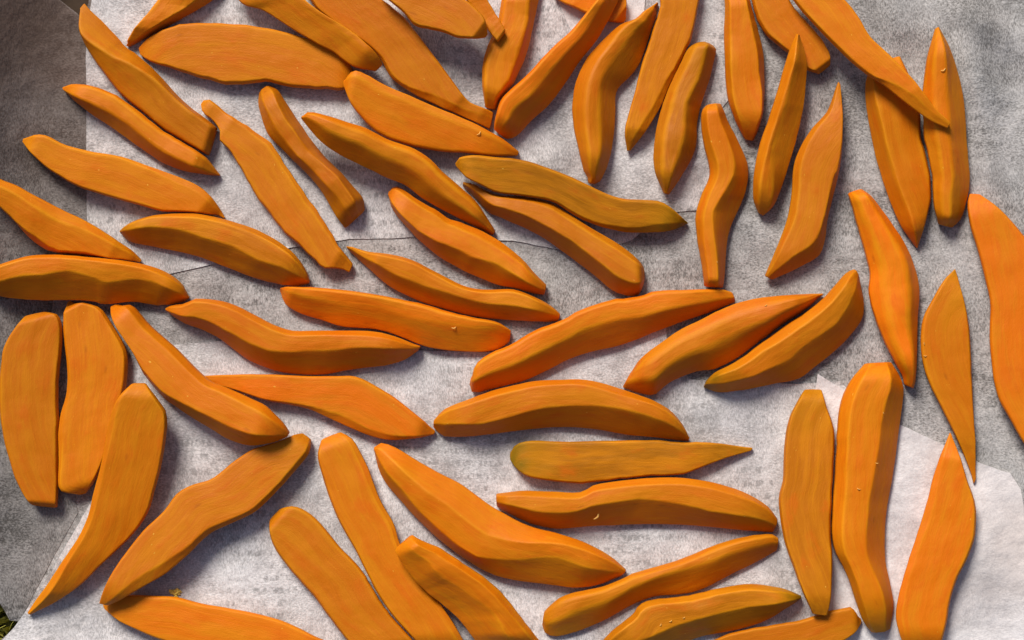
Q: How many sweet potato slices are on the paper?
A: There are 62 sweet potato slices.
